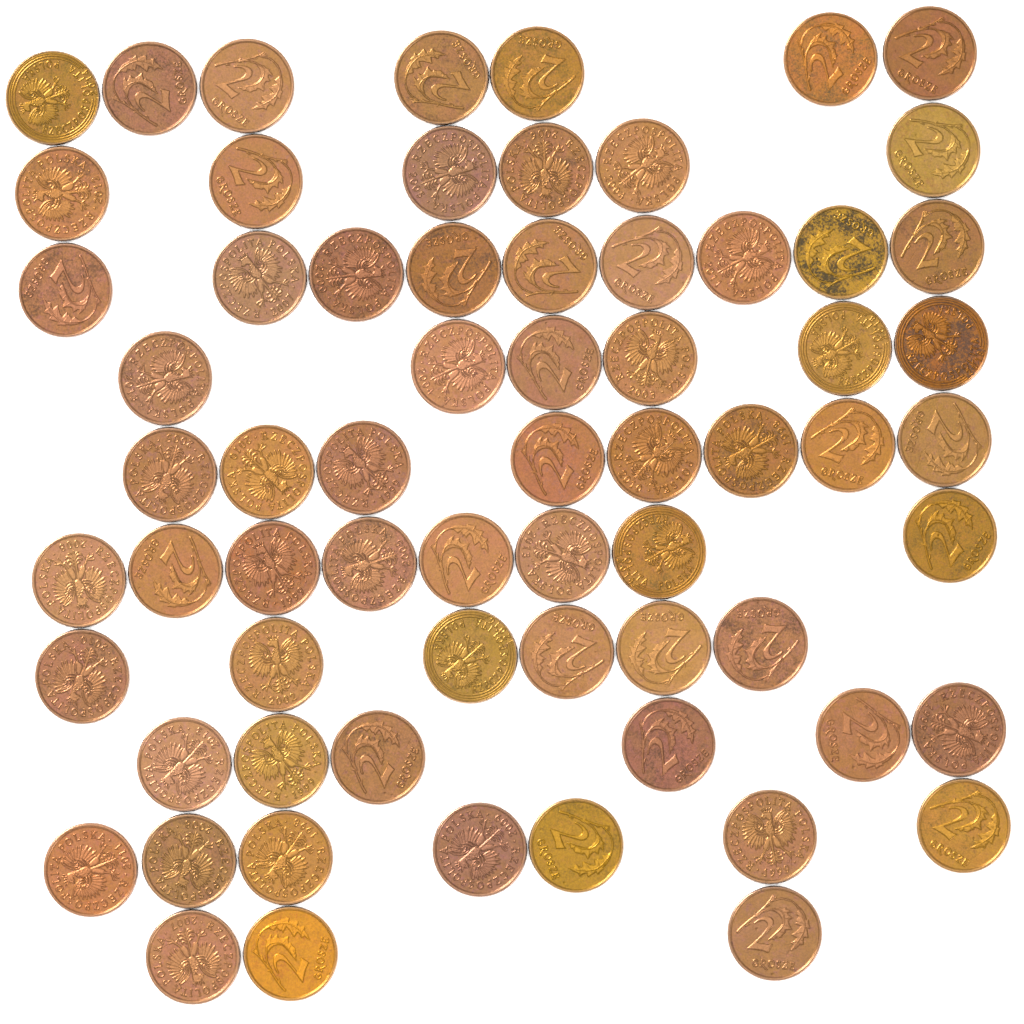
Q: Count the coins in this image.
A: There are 66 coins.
